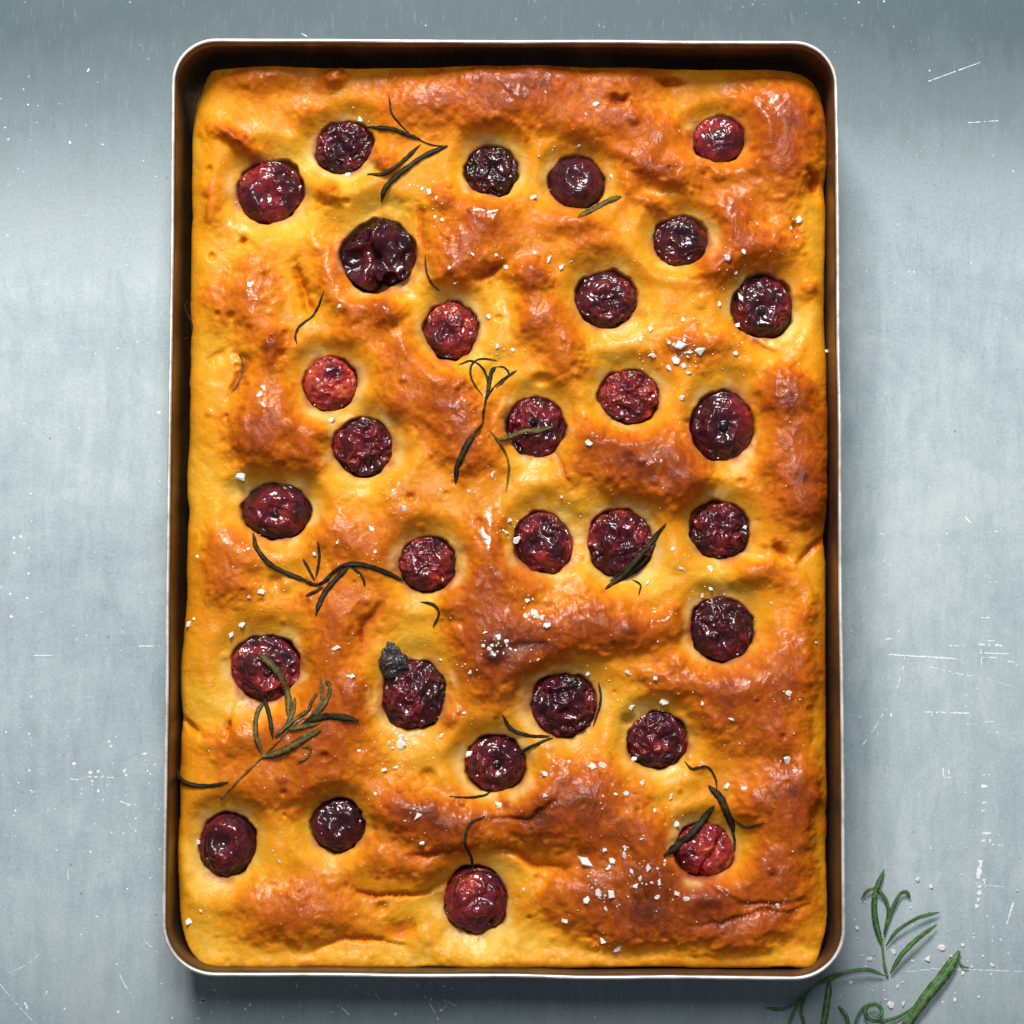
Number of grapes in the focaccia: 30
